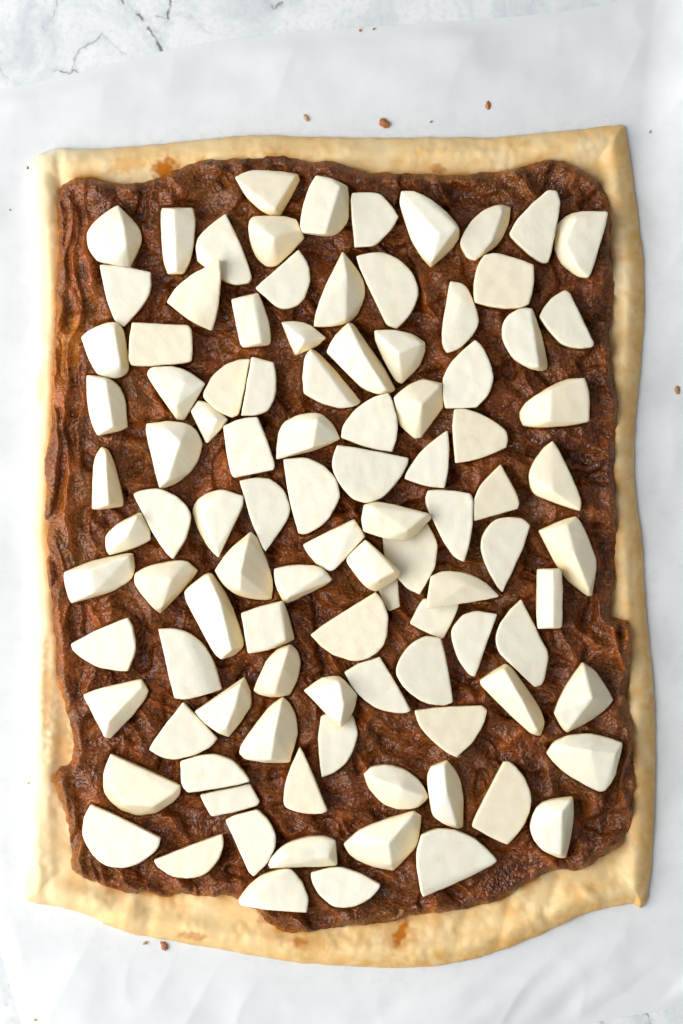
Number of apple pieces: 101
